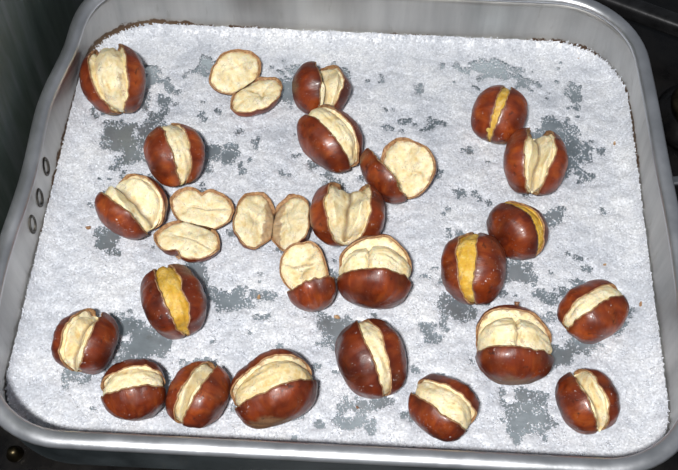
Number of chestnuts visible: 26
